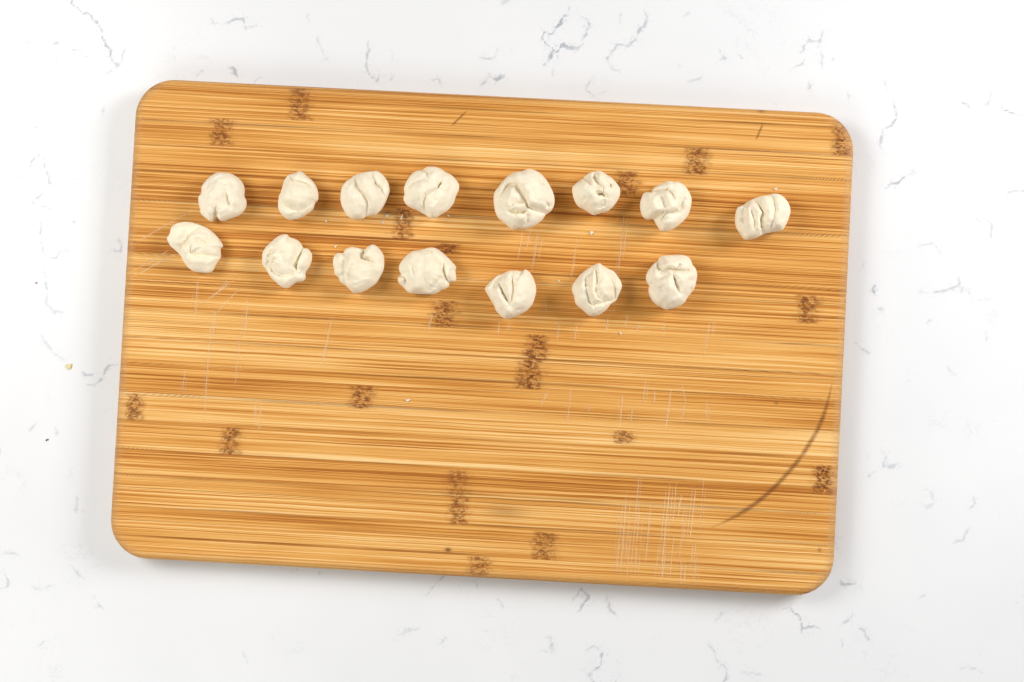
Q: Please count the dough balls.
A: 15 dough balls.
